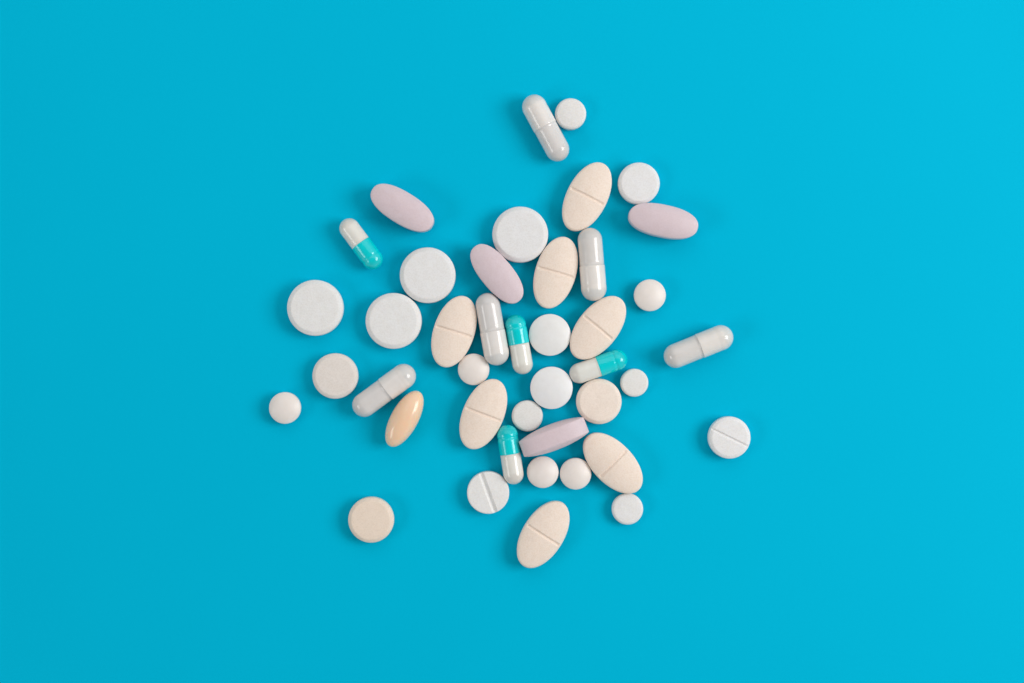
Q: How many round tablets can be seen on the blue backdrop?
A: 21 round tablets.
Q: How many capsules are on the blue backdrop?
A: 9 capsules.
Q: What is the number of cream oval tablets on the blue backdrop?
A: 7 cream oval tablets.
